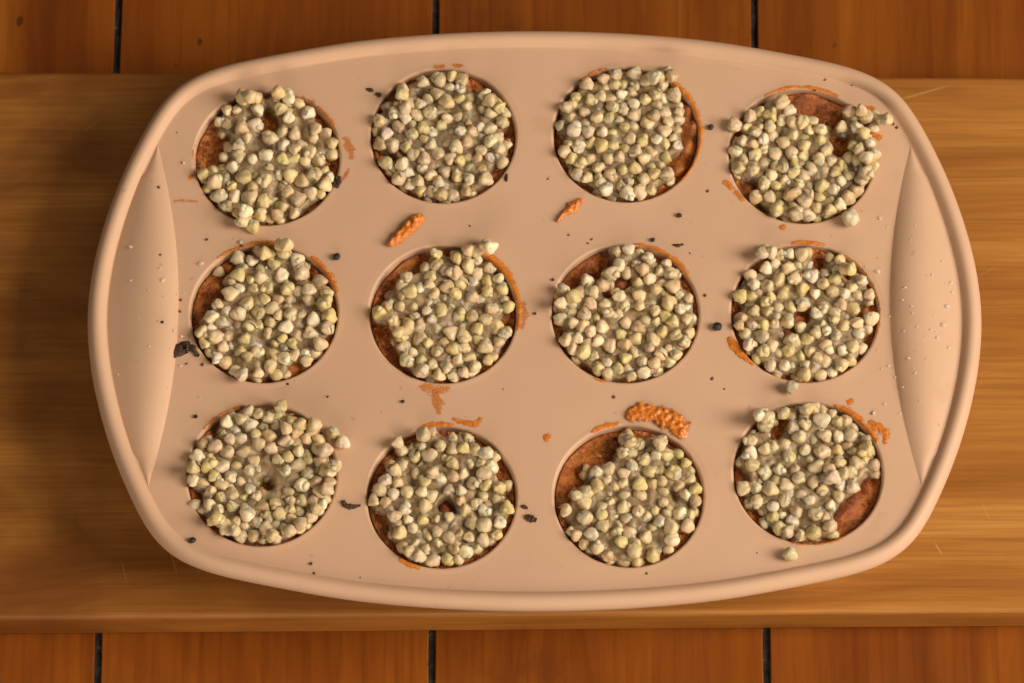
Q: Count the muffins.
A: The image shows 12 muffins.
